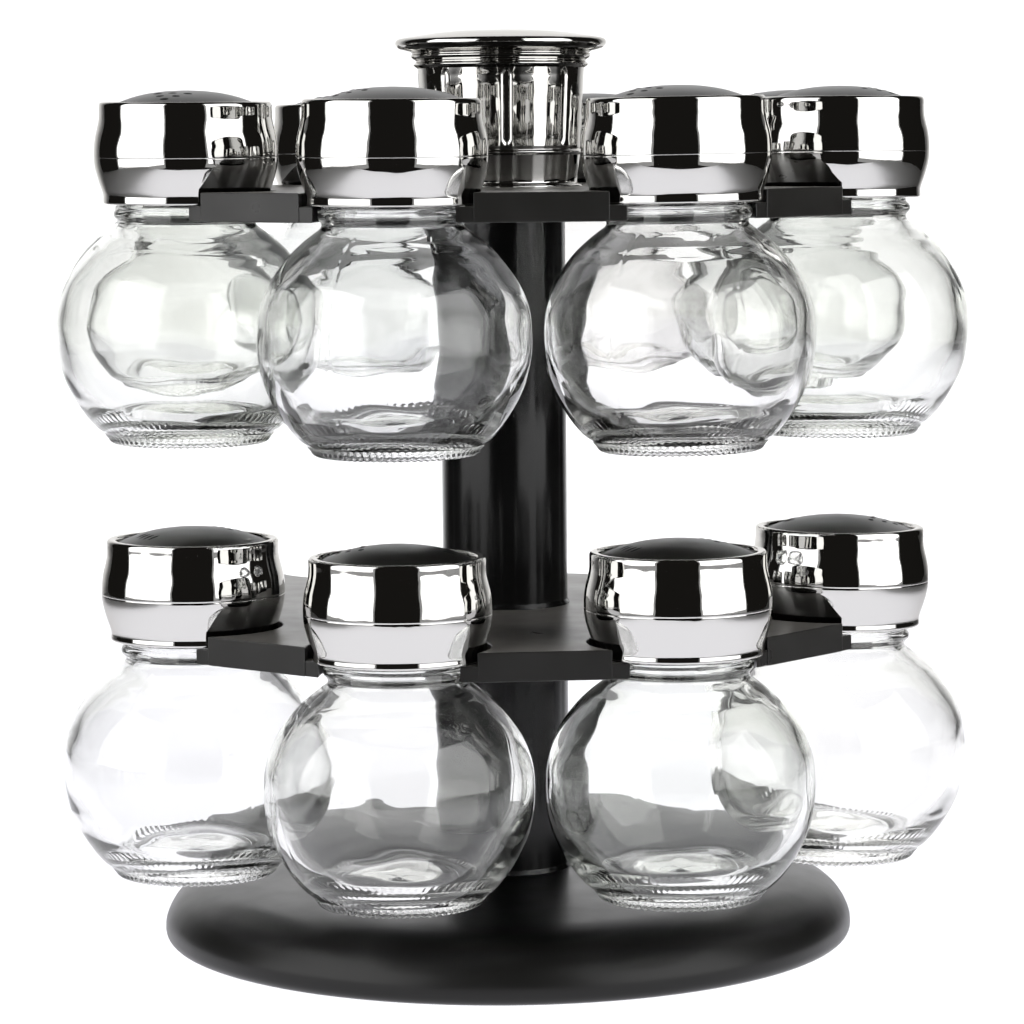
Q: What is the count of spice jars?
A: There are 12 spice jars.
